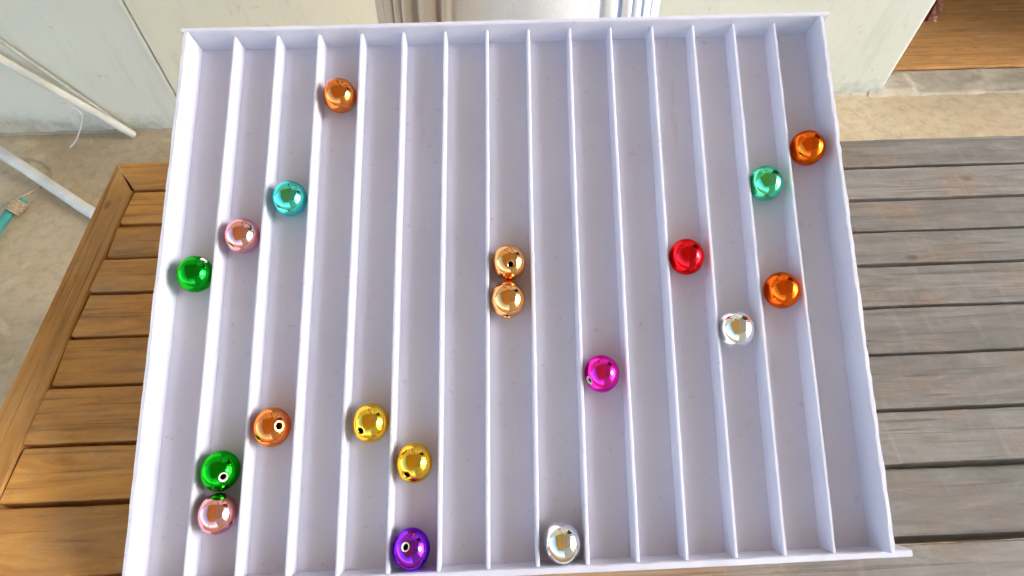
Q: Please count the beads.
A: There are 19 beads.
